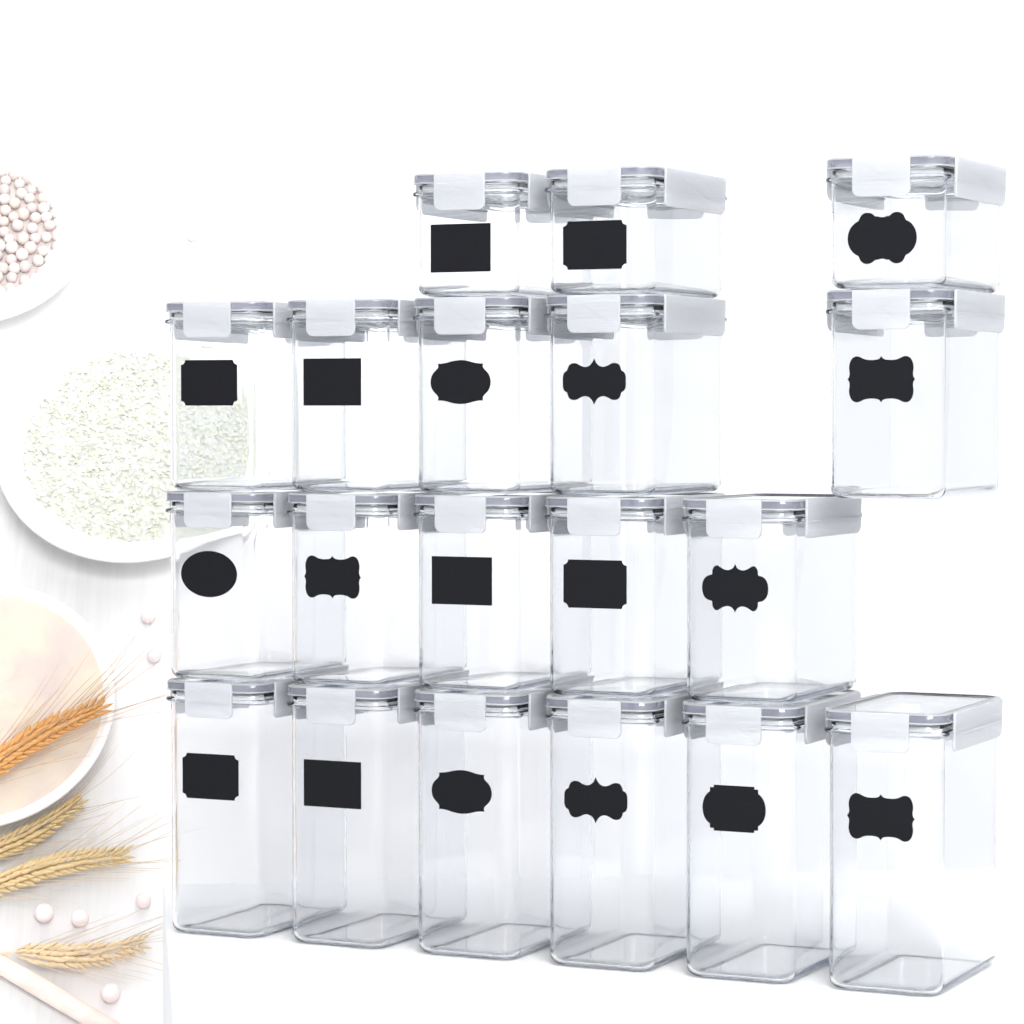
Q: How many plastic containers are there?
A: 19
